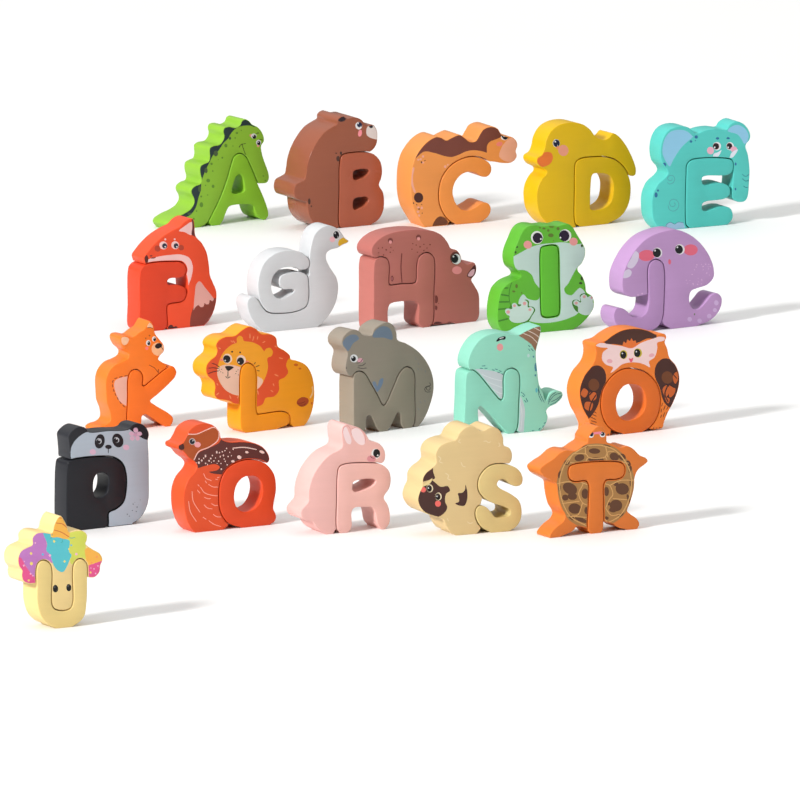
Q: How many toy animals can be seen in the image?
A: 21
